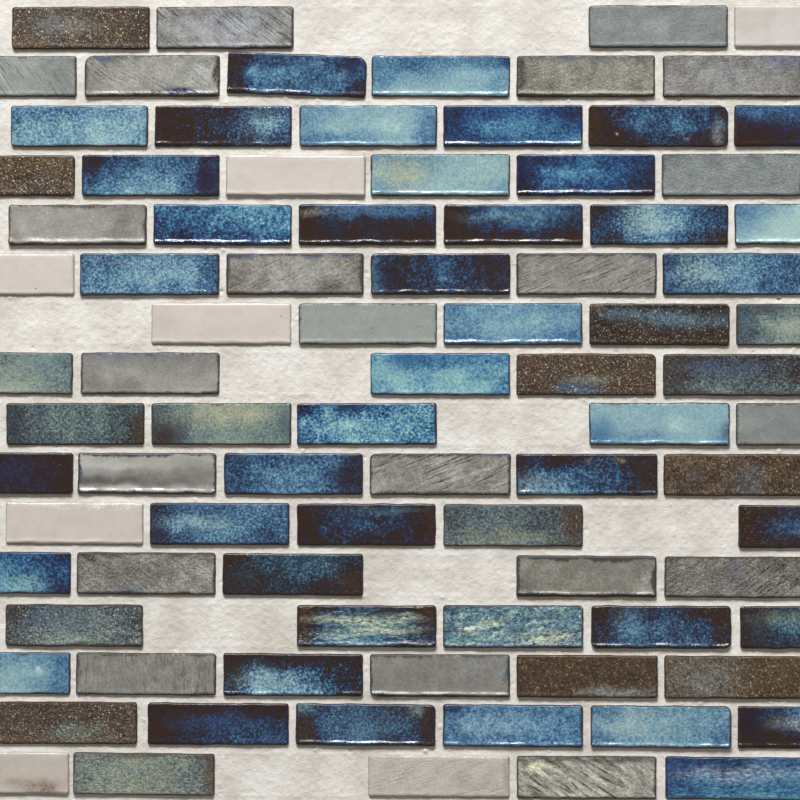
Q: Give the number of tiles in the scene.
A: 87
